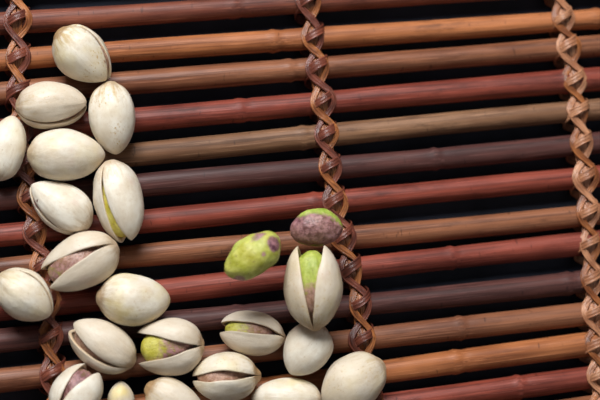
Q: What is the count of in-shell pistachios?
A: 21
